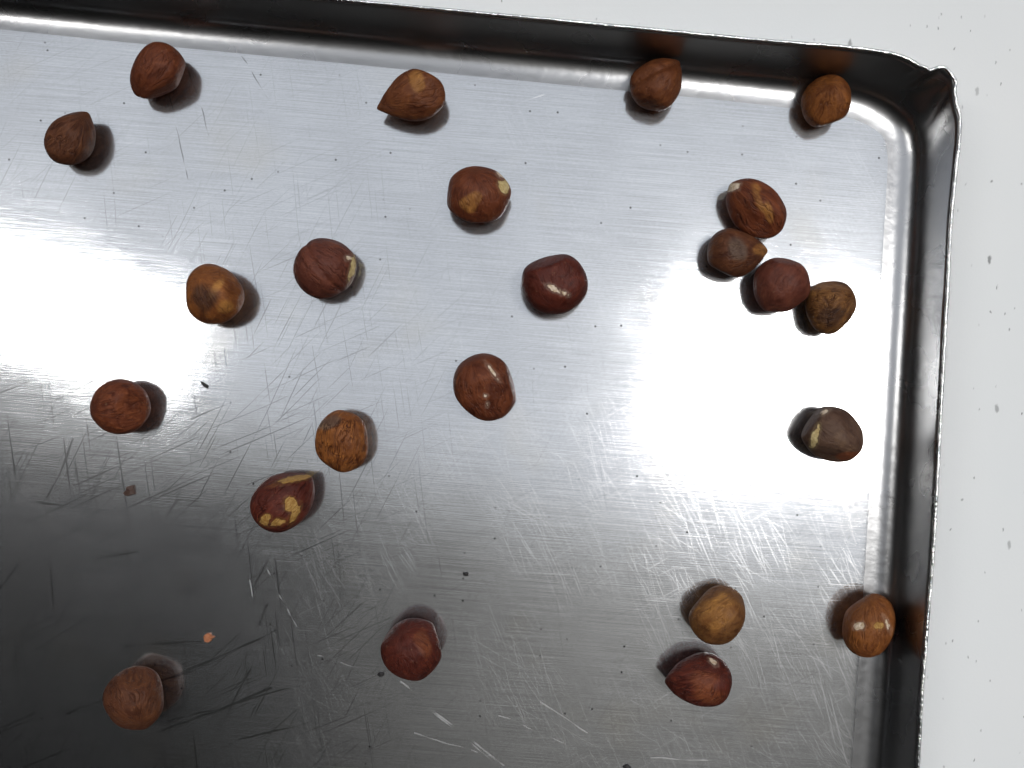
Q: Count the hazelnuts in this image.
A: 23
